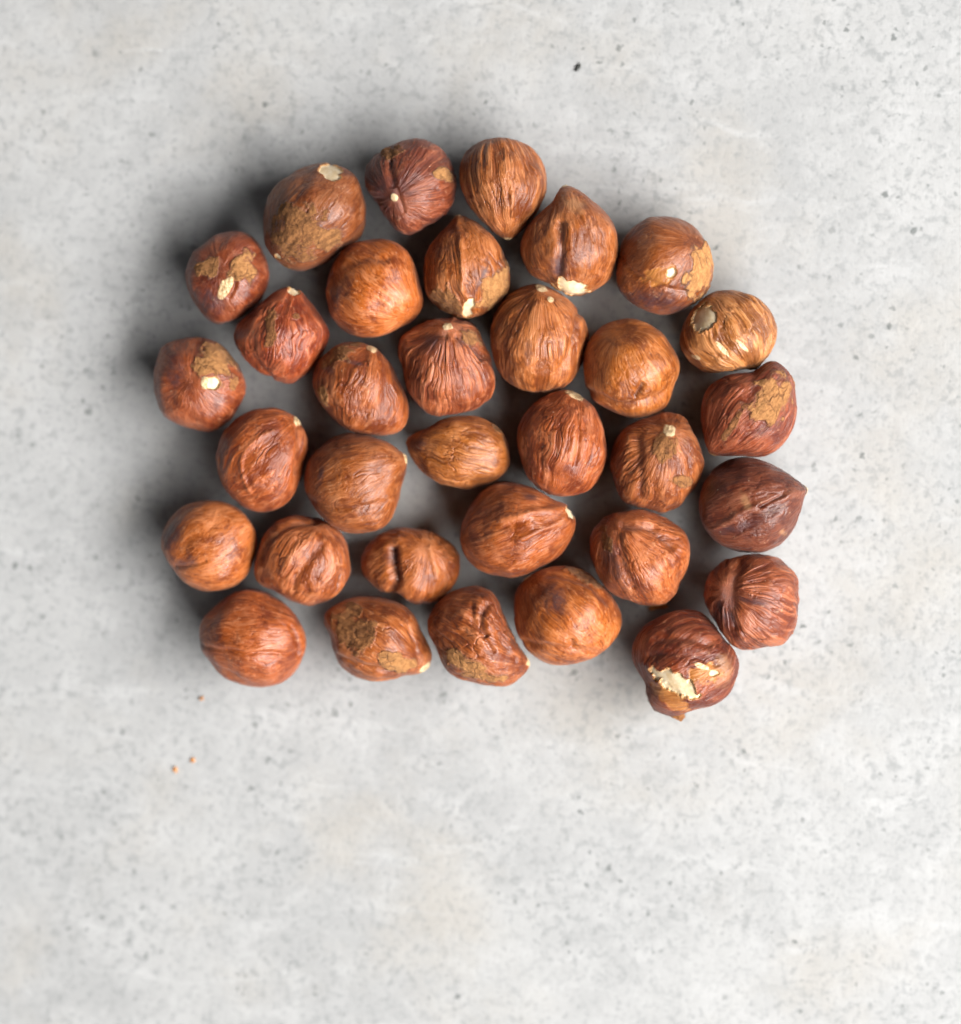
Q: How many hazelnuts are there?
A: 33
